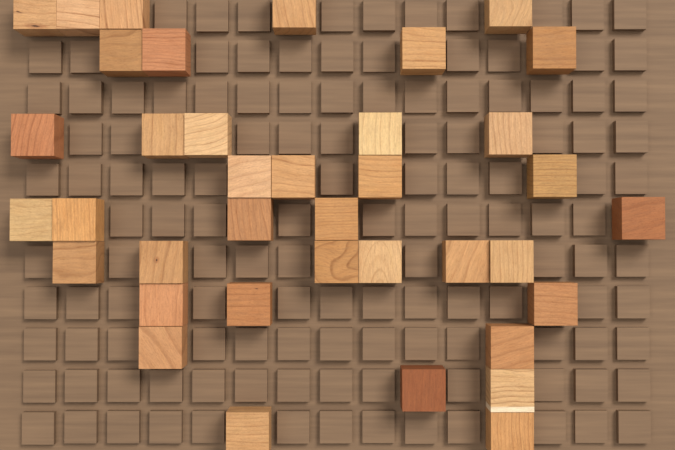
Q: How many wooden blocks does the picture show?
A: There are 38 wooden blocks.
